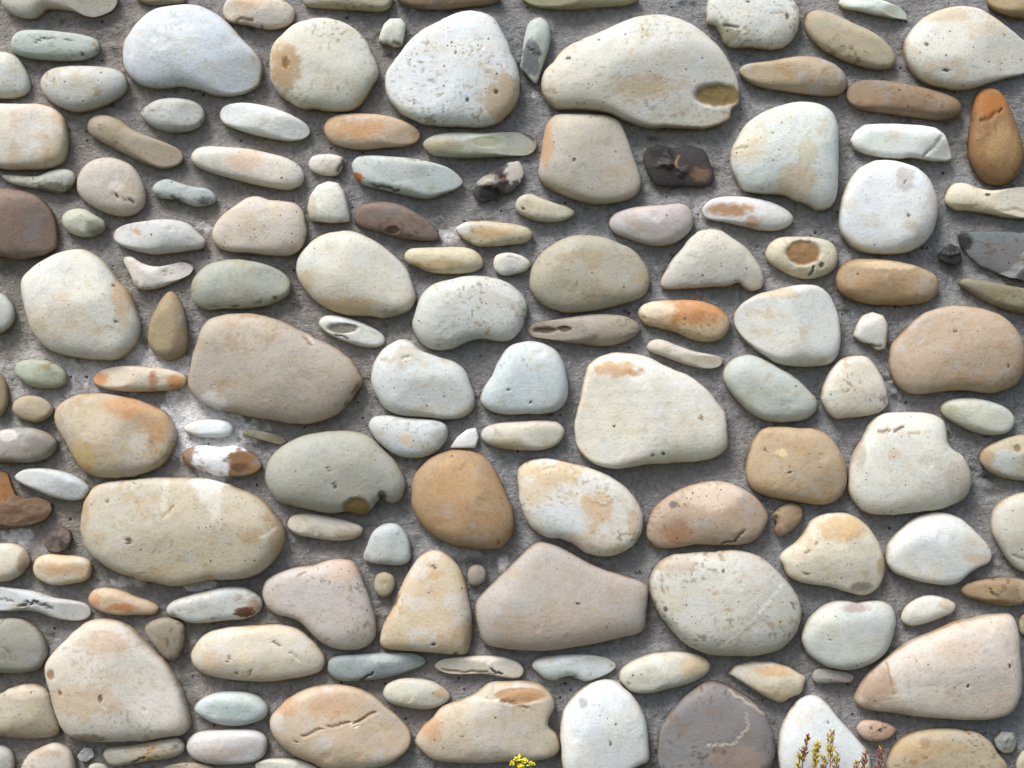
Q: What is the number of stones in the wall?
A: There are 157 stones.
